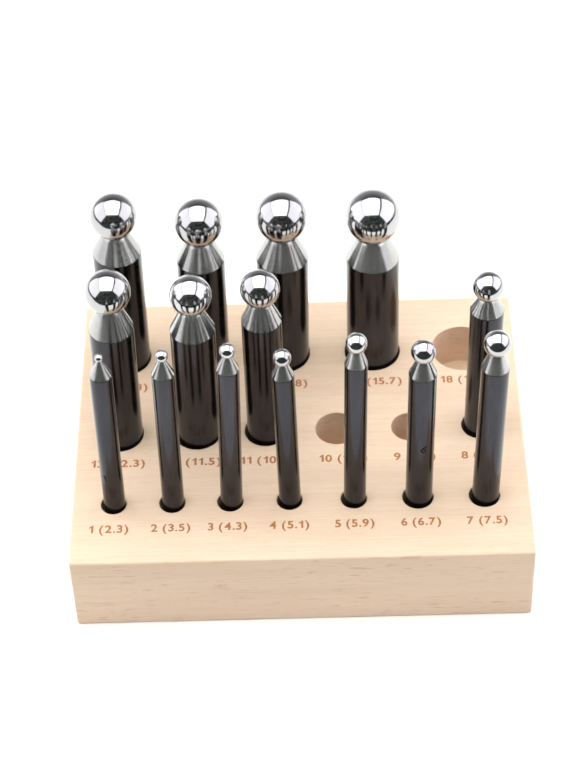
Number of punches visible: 15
